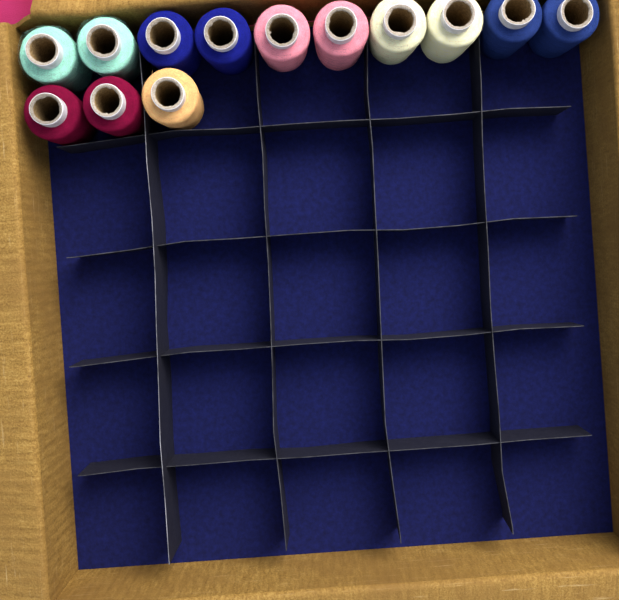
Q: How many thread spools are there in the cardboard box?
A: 13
